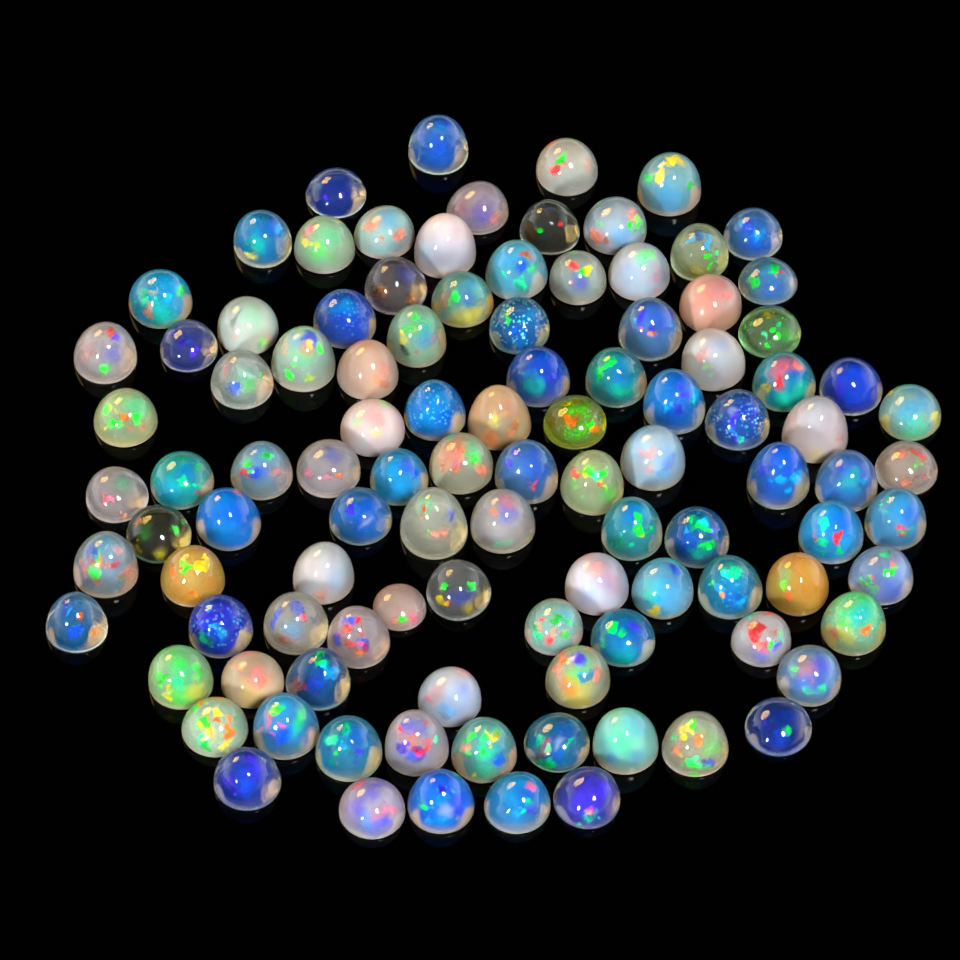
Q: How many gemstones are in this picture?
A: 105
